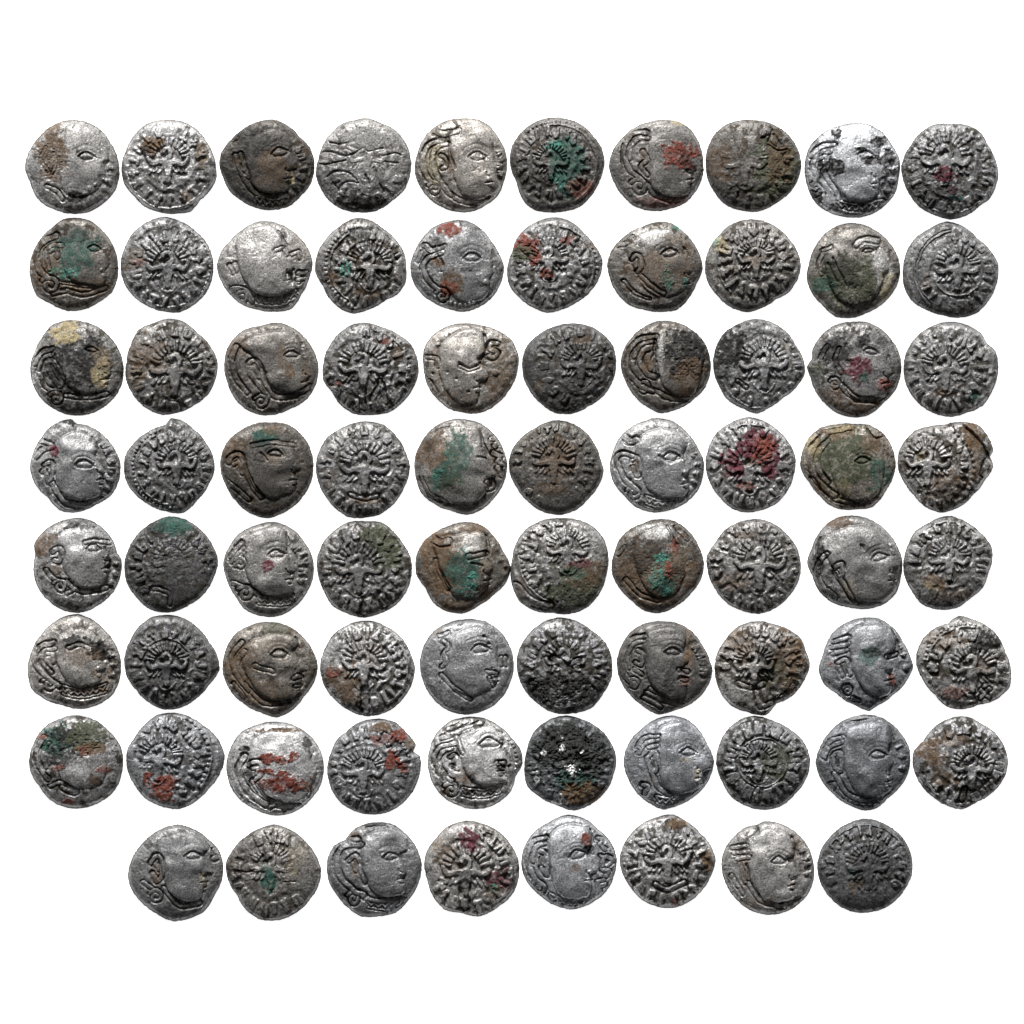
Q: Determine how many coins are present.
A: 78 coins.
